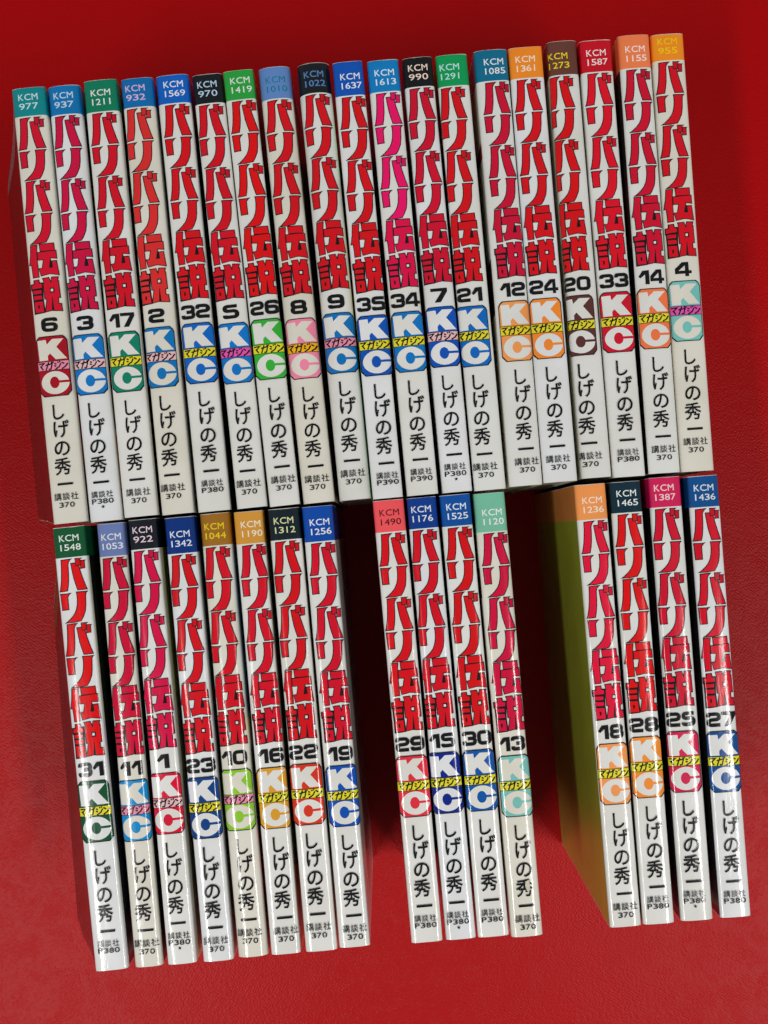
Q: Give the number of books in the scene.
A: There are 35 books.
